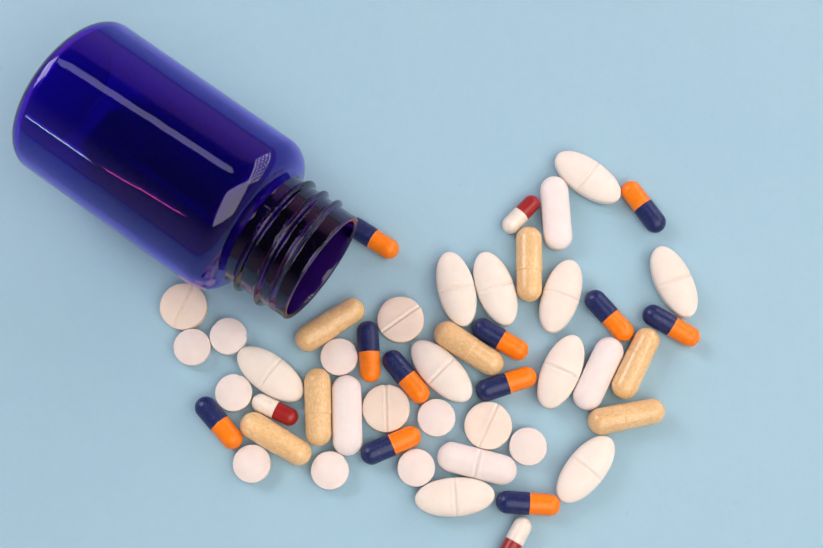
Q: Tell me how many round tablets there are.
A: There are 13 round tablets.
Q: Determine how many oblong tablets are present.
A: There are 14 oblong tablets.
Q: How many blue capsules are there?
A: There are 11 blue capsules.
